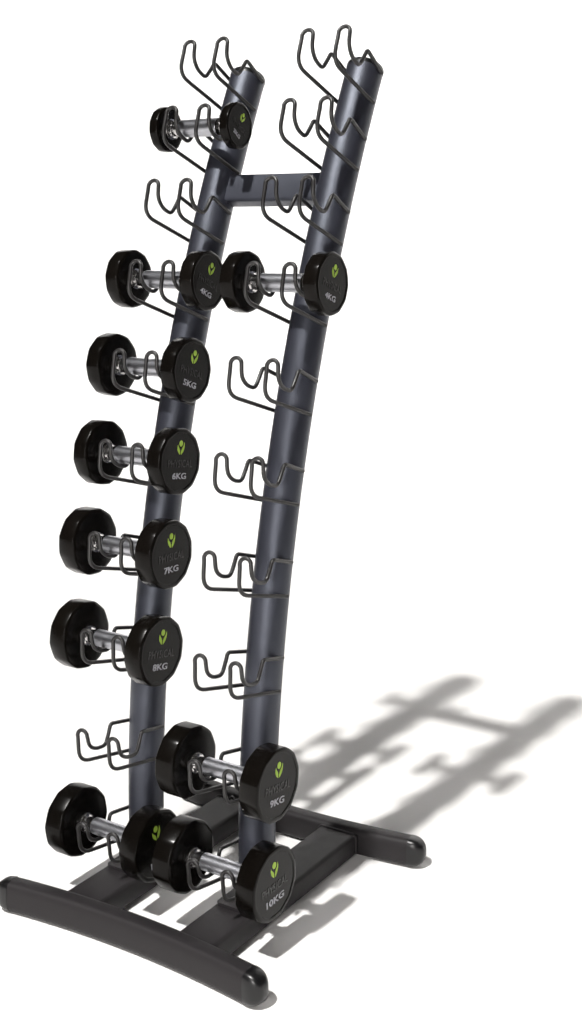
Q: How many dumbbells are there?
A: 10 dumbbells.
